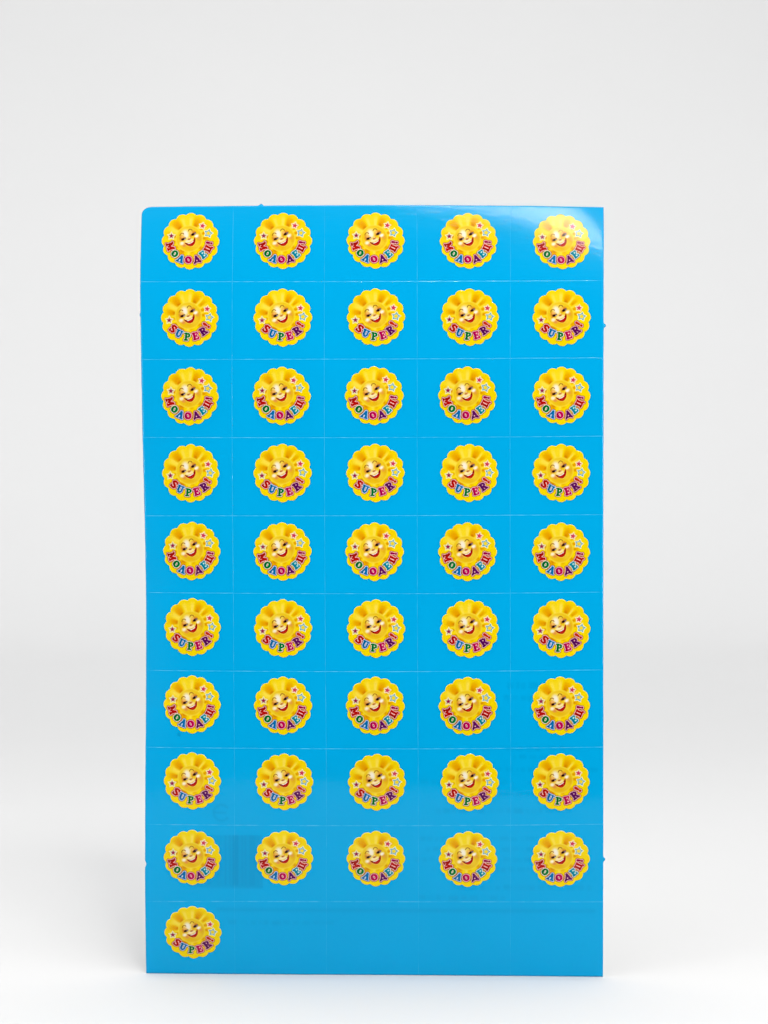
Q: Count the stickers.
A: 46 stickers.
